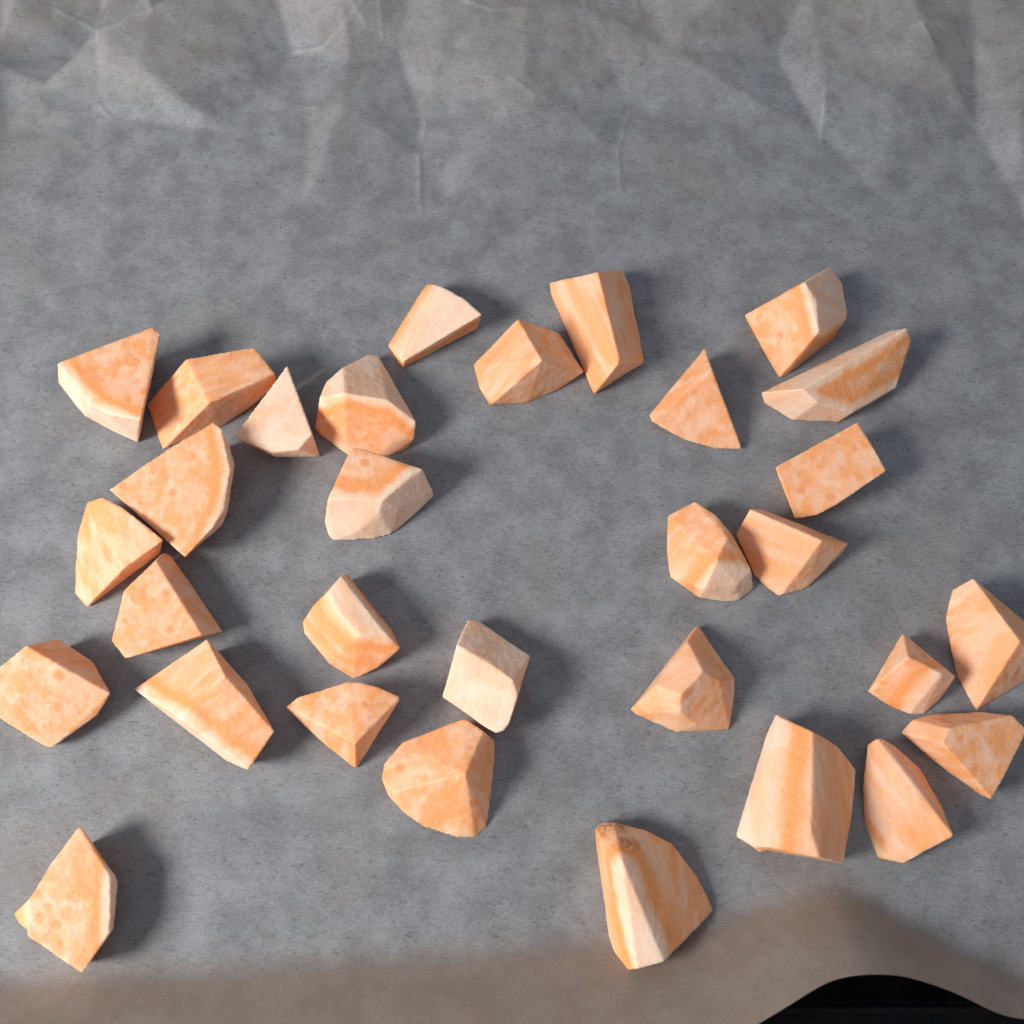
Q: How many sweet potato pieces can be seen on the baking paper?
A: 31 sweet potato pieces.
